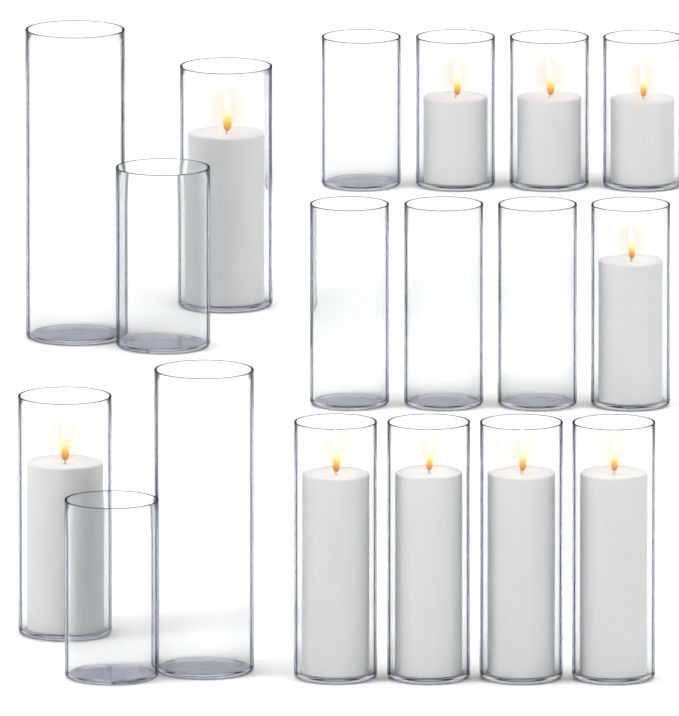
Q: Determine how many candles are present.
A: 10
